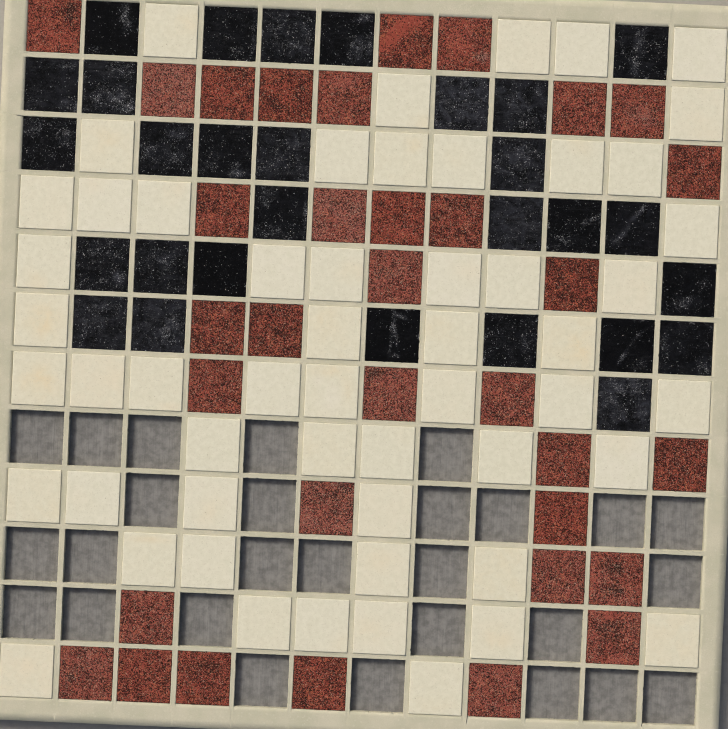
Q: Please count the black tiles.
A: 29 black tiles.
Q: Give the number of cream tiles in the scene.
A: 54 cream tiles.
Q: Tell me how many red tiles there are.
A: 34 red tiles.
